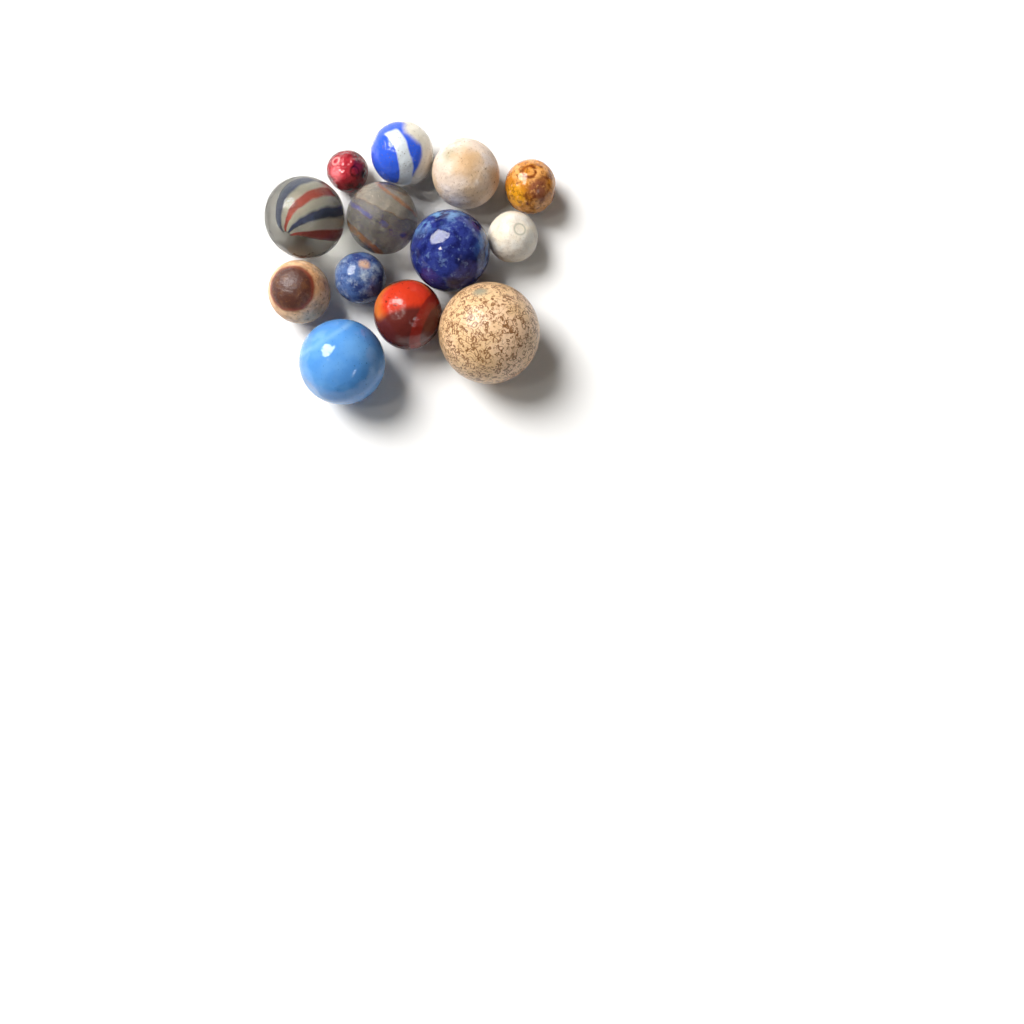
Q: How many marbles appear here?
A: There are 13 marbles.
